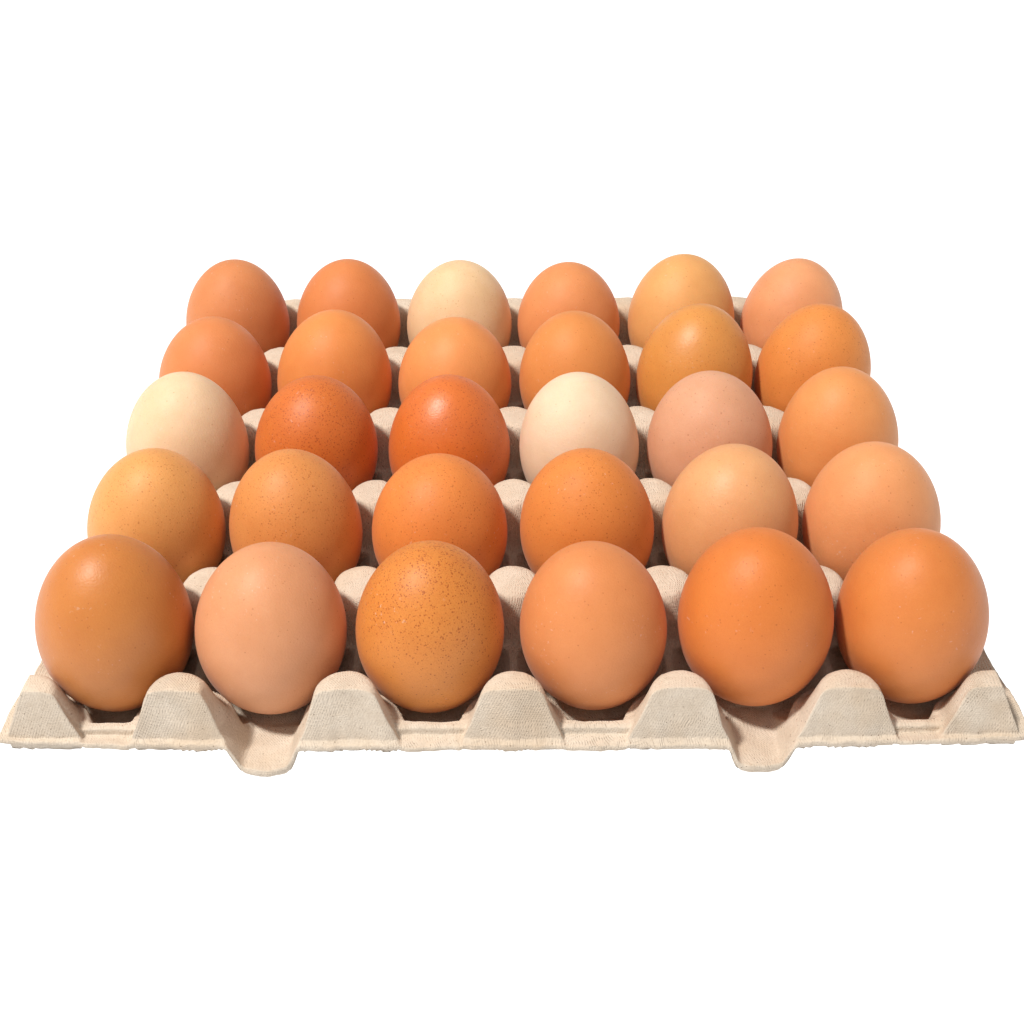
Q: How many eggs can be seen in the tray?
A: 30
